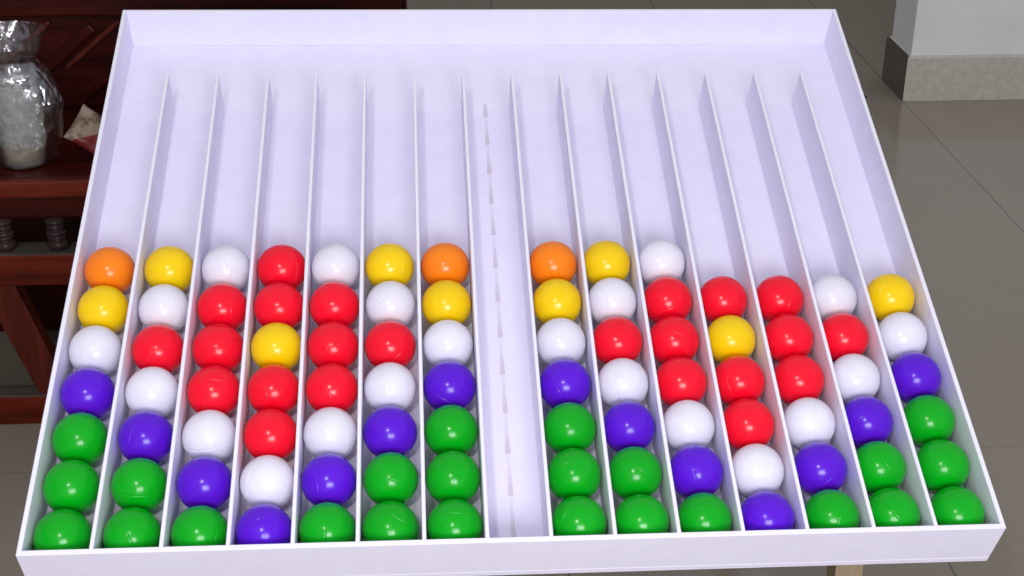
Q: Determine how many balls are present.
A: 94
